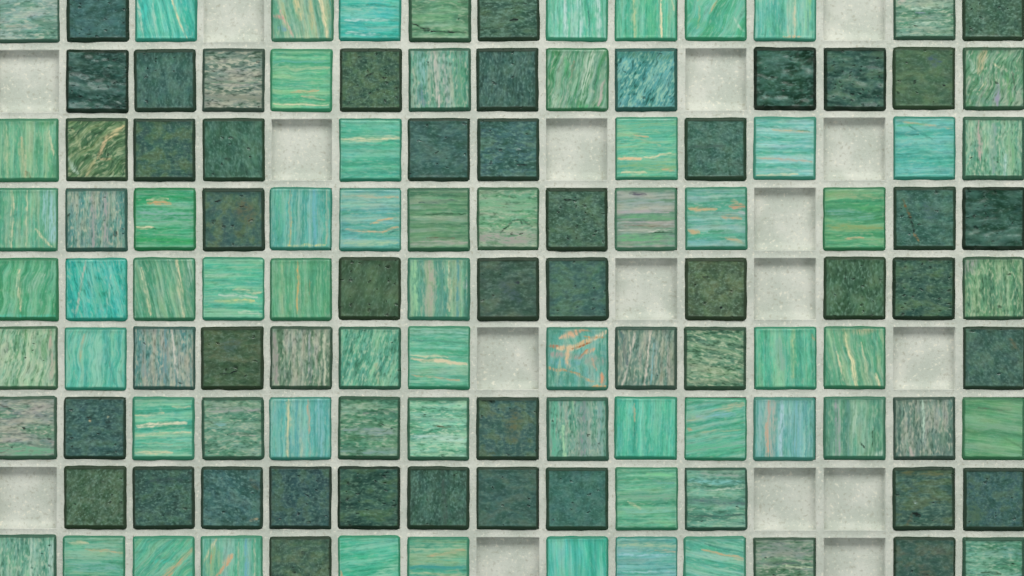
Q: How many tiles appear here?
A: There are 118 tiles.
